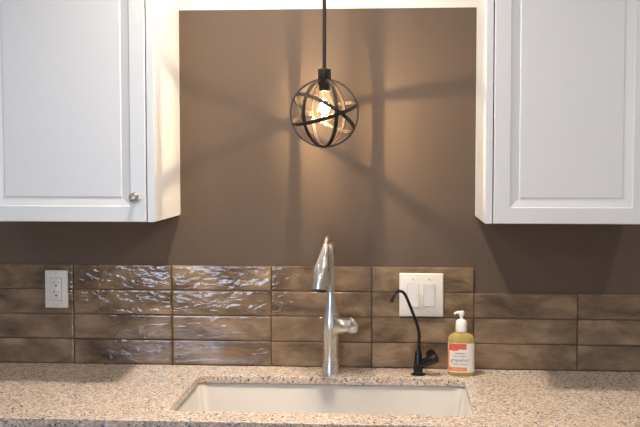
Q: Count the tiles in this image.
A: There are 26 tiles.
